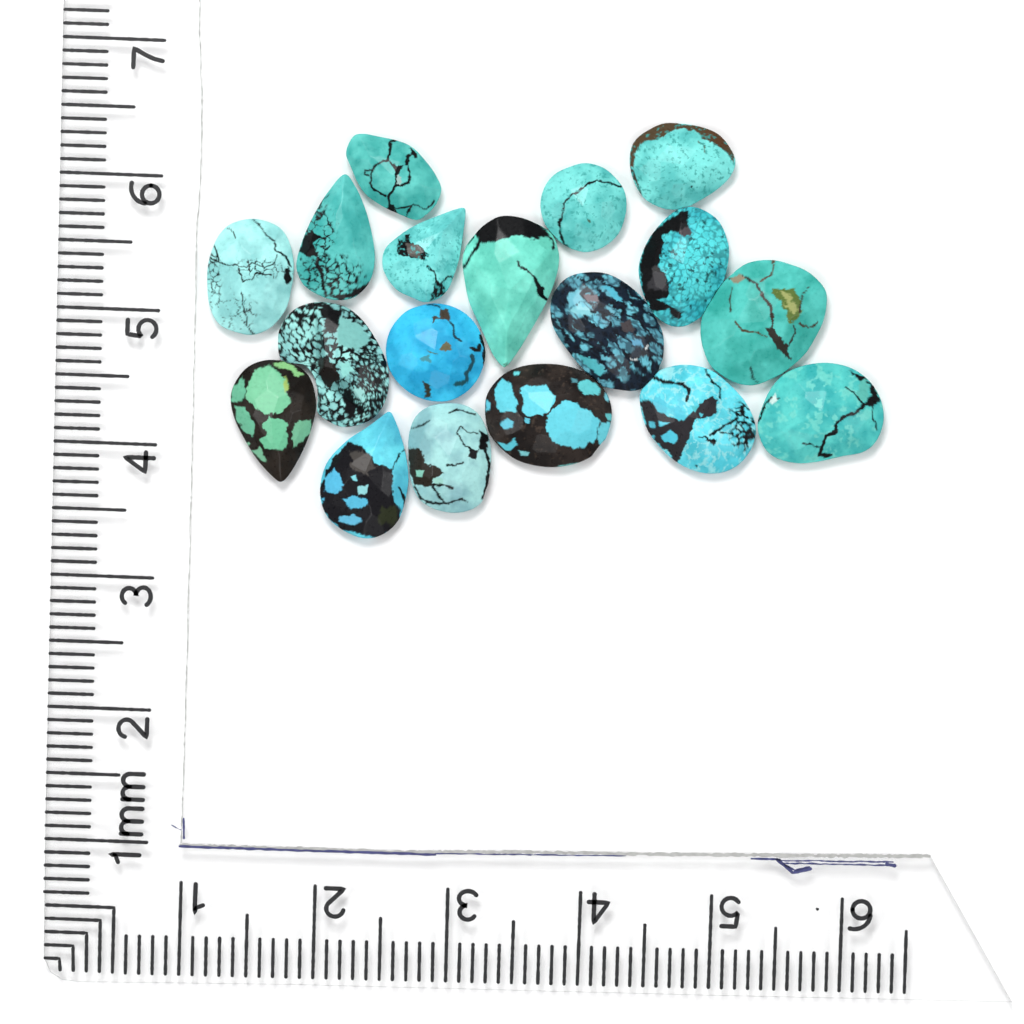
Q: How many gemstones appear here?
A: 18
